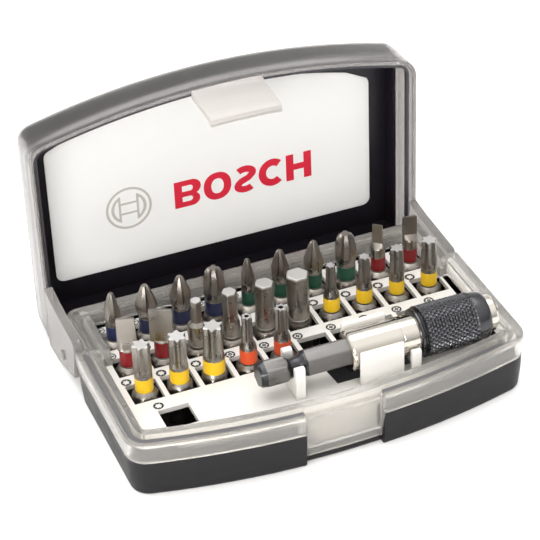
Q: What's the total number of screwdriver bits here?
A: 25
